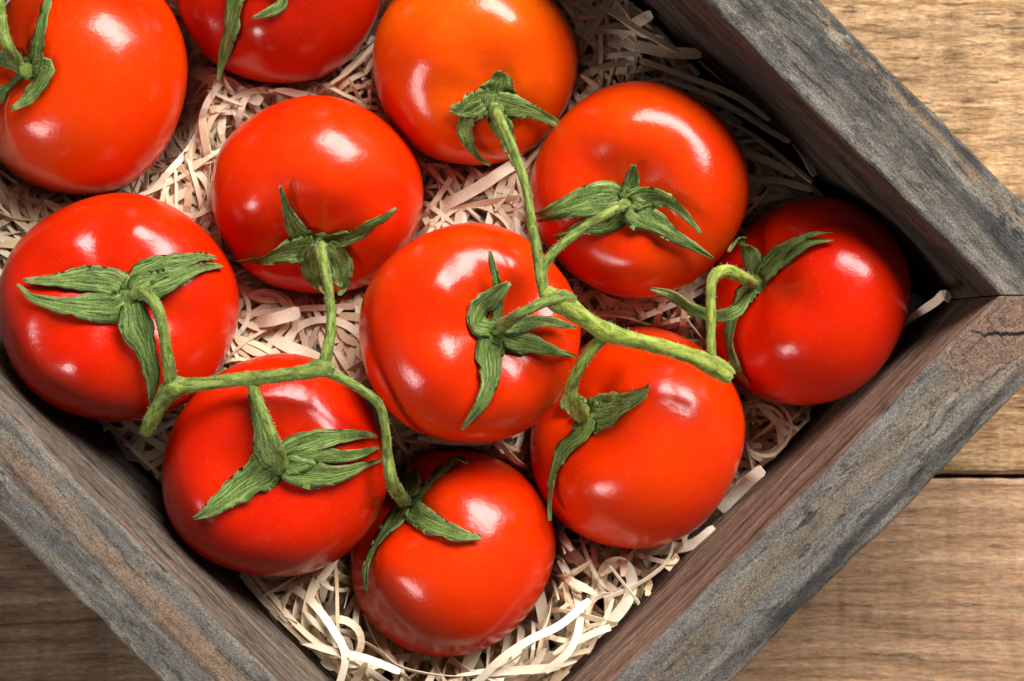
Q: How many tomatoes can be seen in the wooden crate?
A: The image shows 11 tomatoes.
